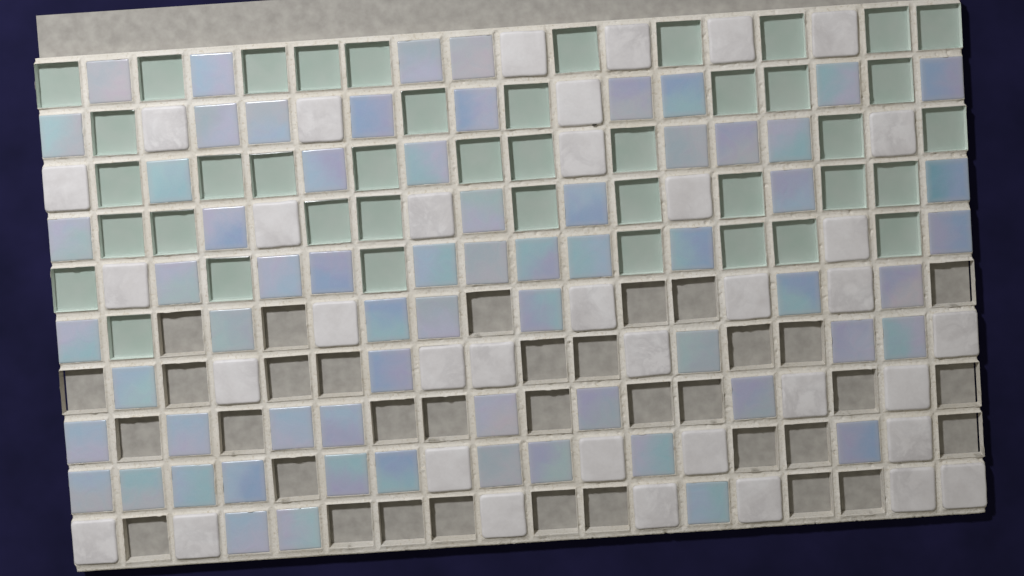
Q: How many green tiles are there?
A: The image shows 42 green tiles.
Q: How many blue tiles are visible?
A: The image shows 66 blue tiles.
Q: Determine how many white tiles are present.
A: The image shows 37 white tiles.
